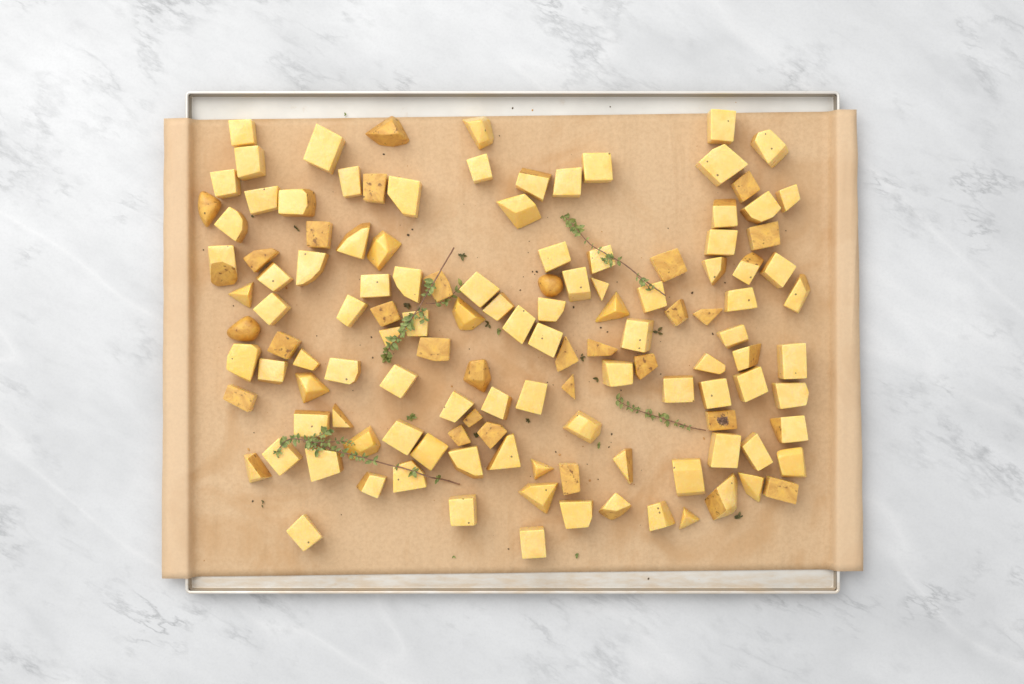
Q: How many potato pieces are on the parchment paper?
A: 128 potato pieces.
